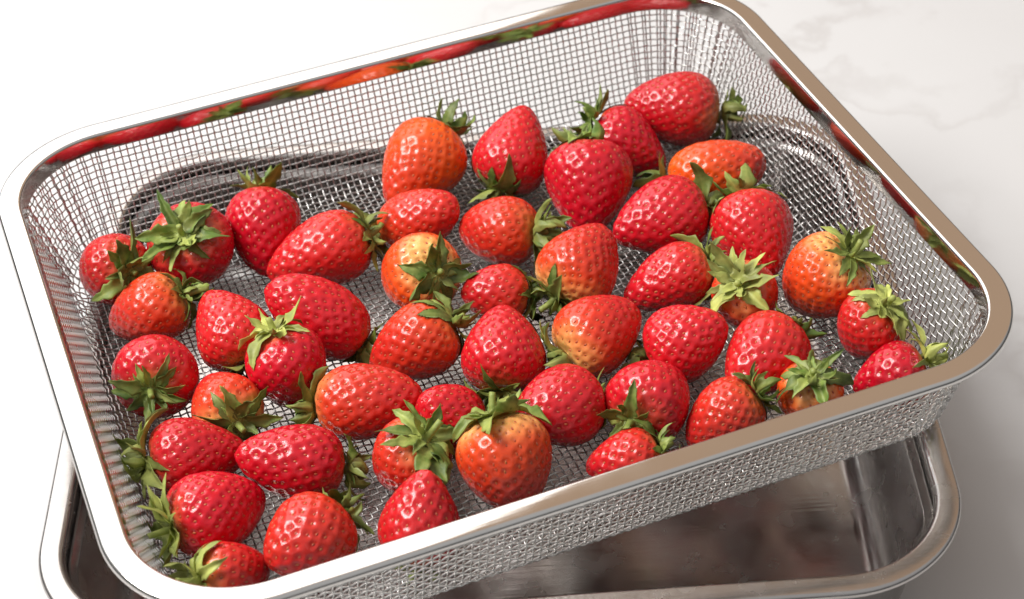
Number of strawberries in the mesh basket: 48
